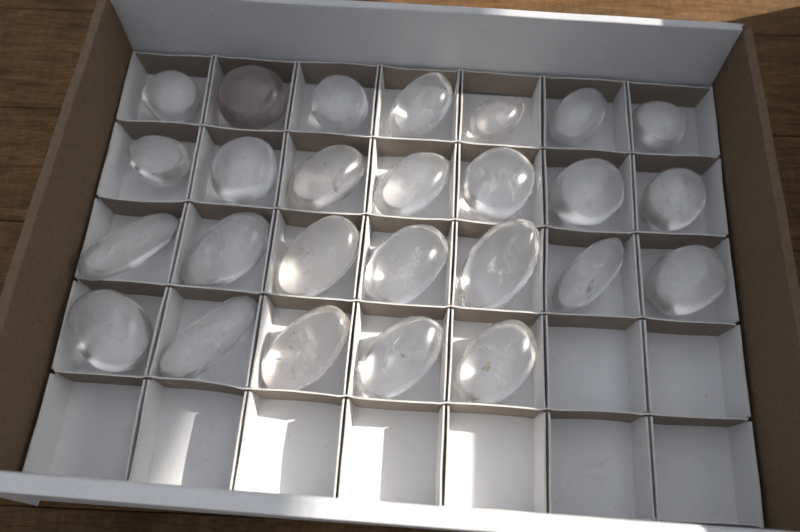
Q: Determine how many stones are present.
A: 26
